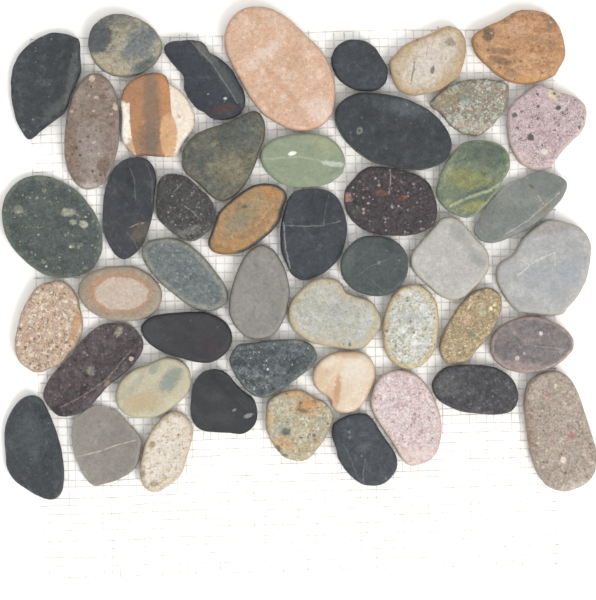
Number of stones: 47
